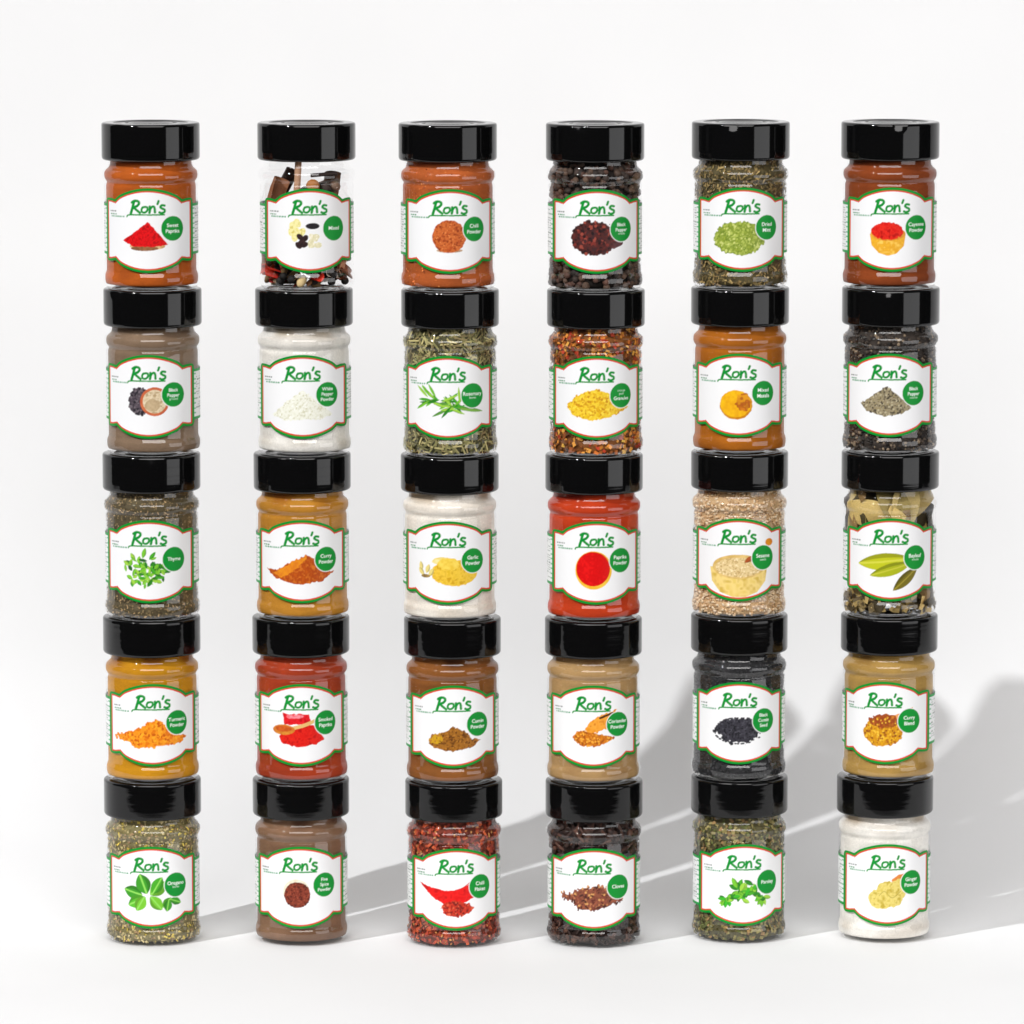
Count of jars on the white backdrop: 30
